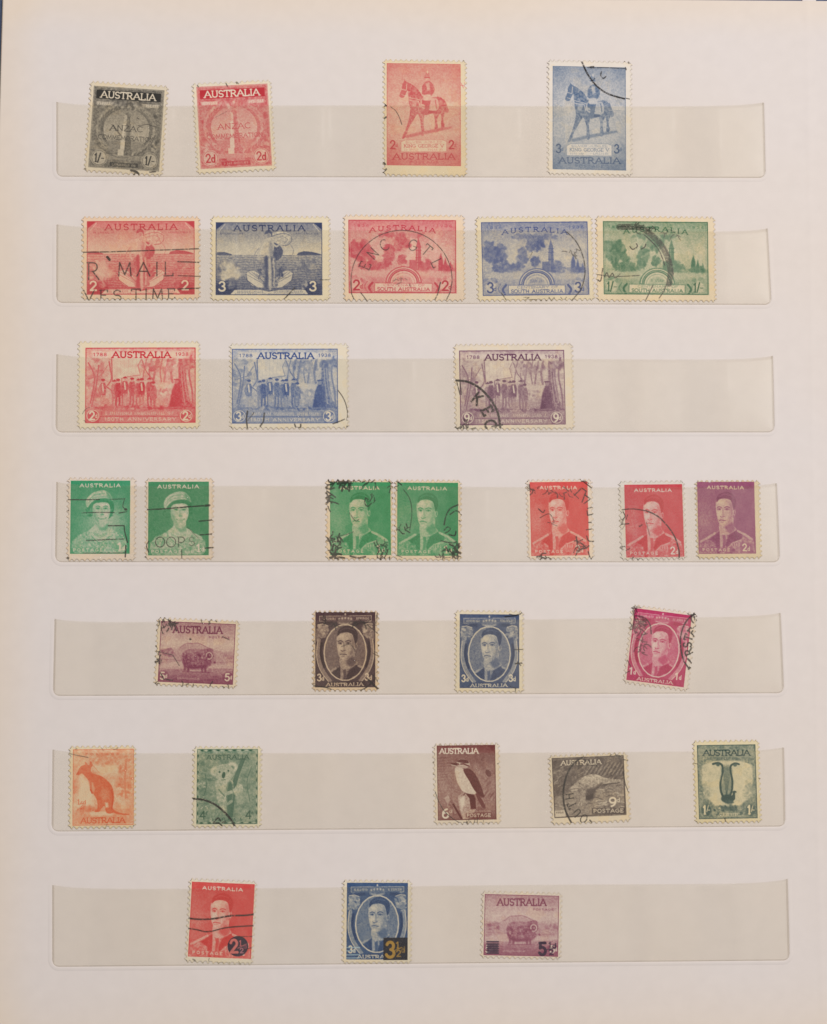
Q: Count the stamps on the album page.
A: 31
